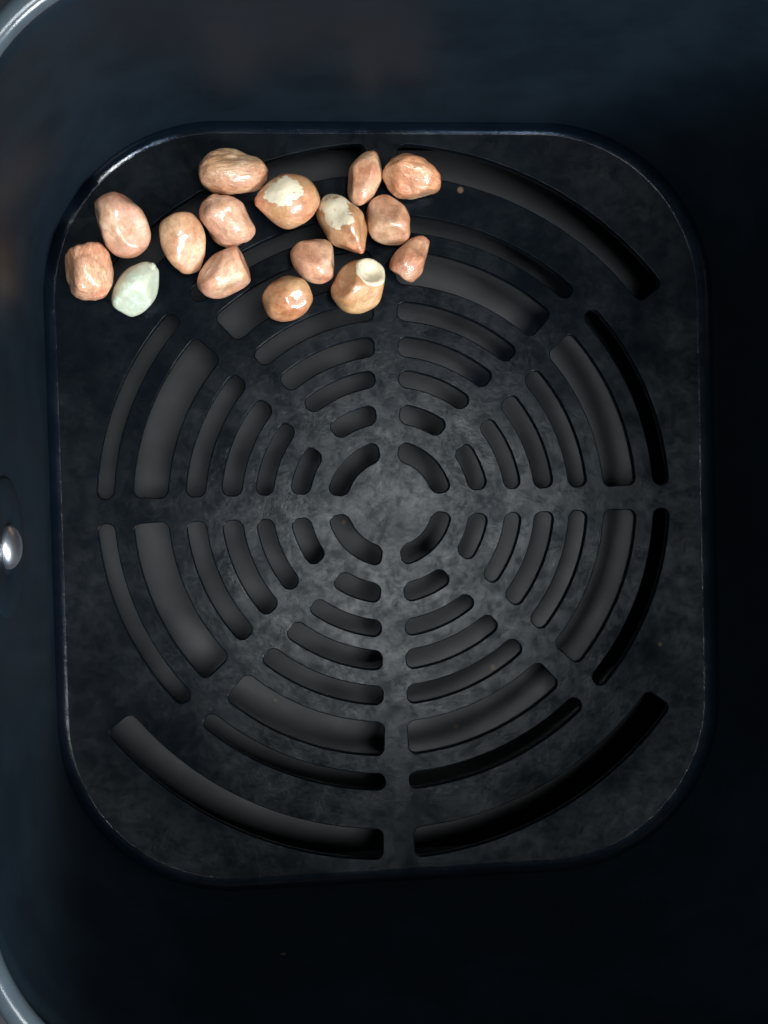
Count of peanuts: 16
